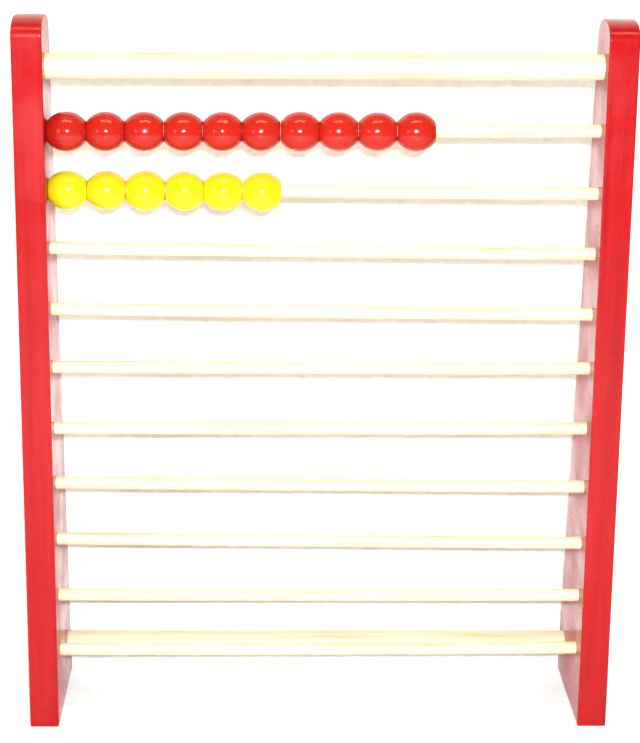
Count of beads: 16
